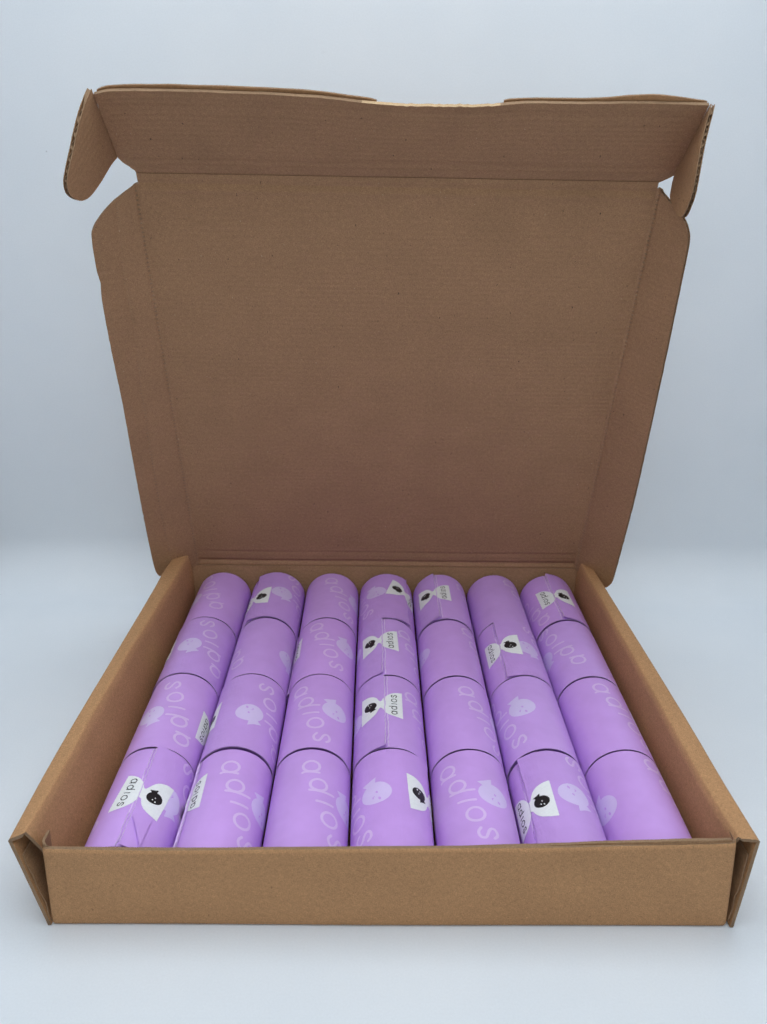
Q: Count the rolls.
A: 28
